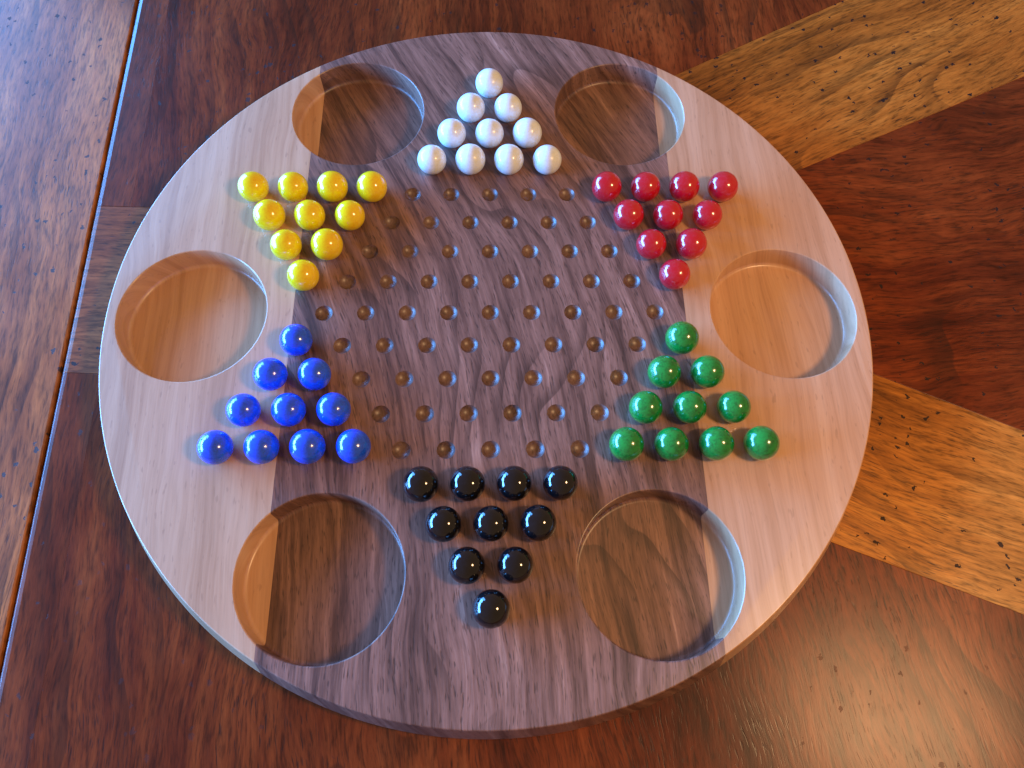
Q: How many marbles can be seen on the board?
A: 60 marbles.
